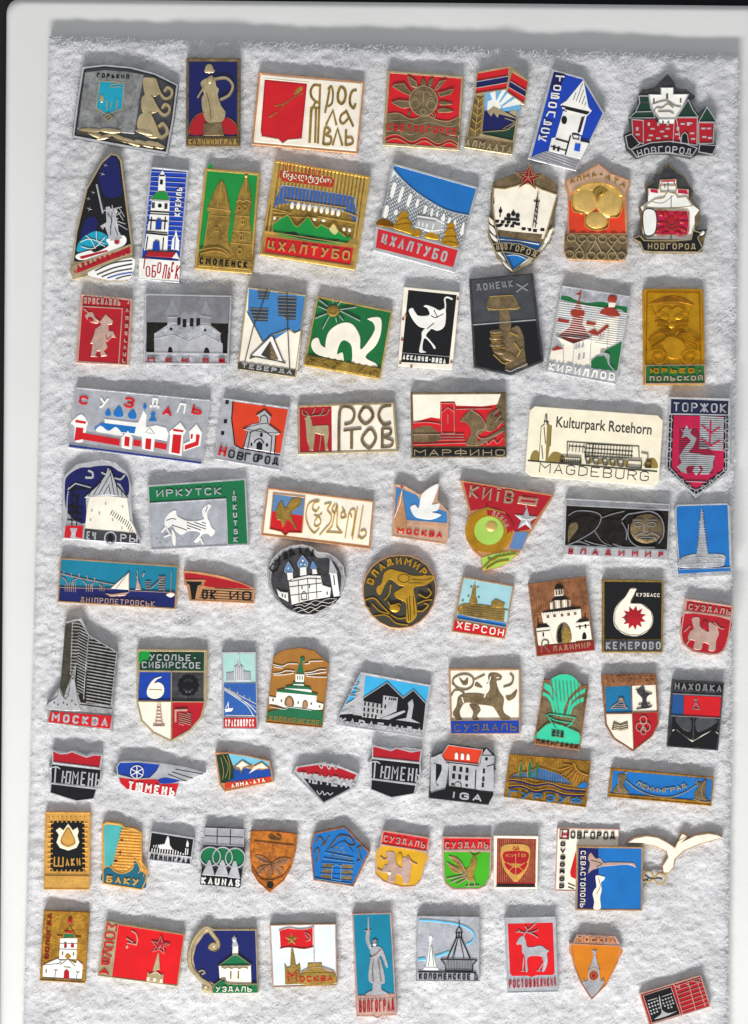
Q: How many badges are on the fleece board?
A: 81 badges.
